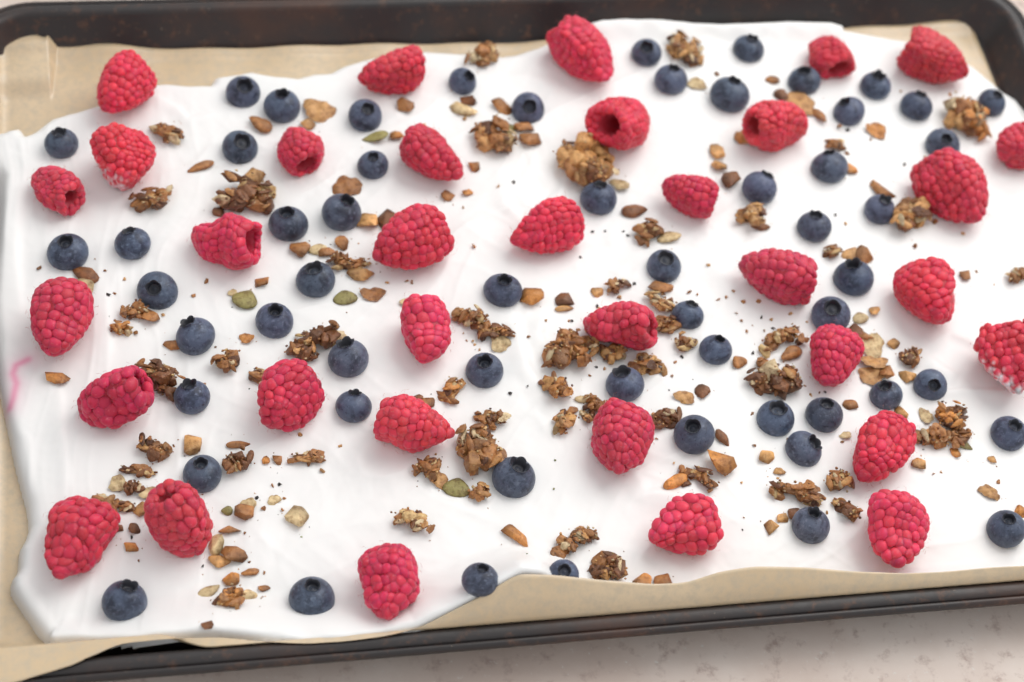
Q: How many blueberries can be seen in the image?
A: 57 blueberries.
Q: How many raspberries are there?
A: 34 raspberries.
